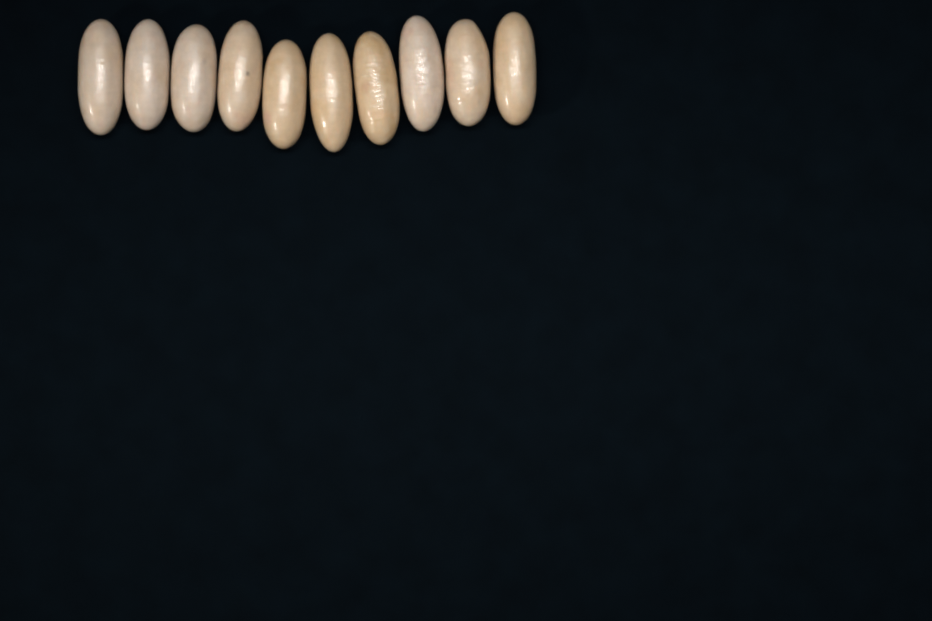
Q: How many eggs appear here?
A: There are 10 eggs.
